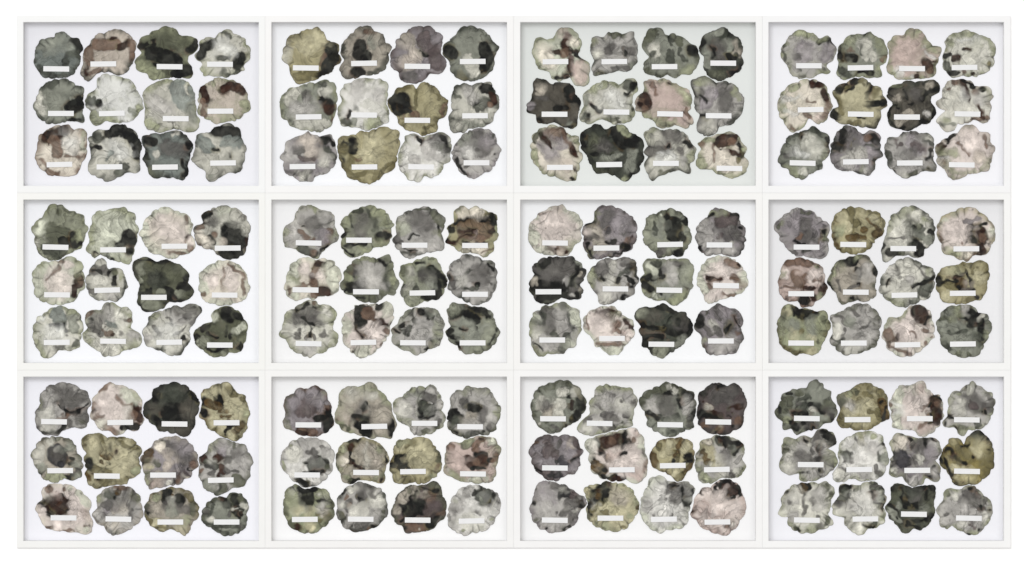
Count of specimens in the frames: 144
